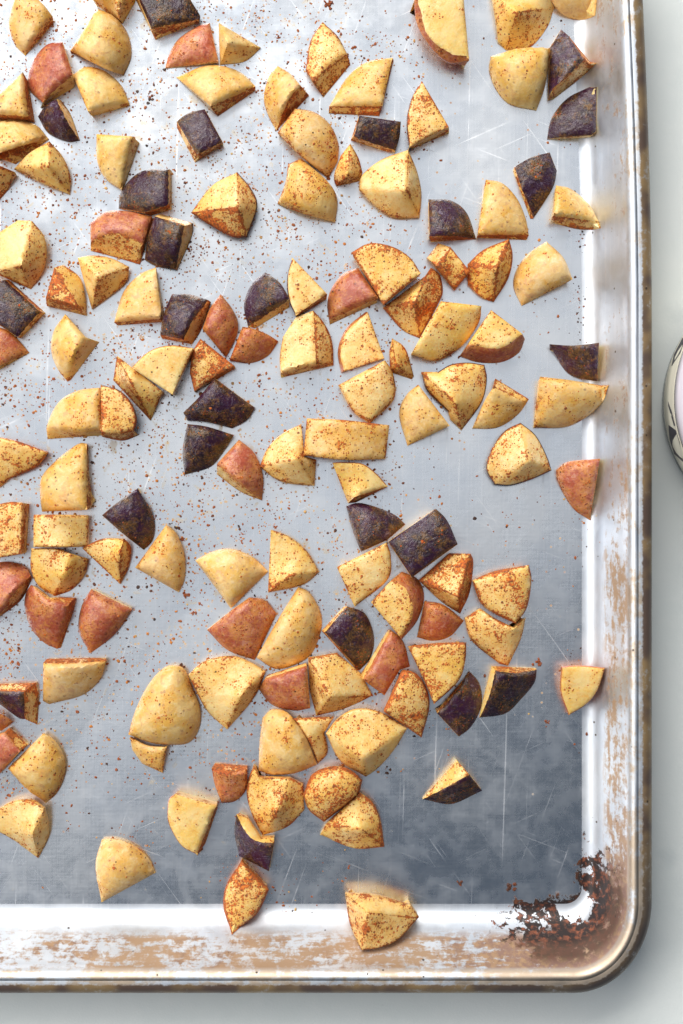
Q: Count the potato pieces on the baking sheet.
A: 135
